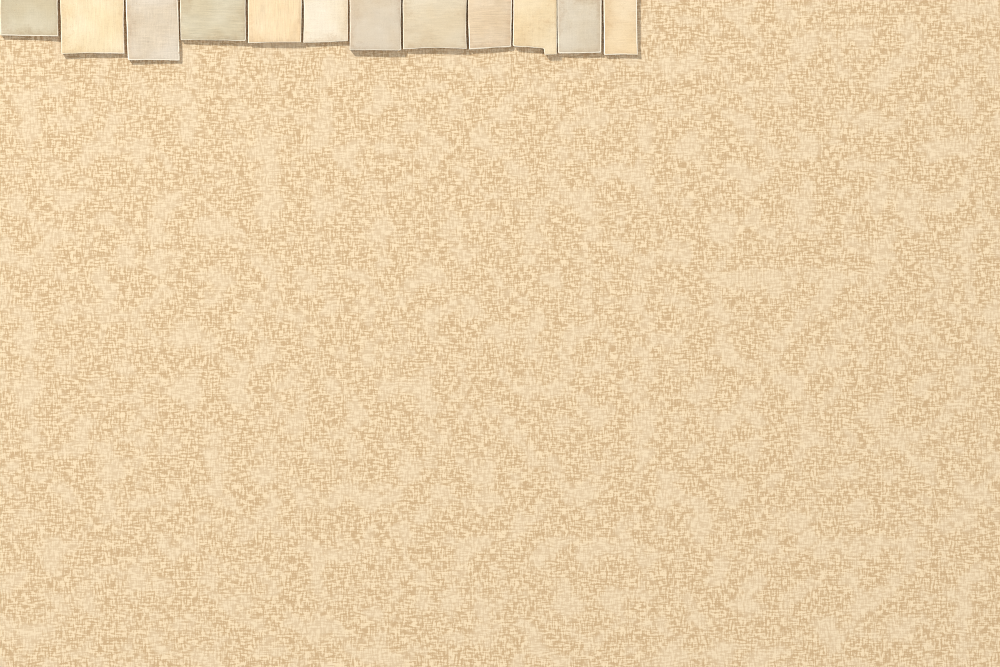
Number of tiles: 12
